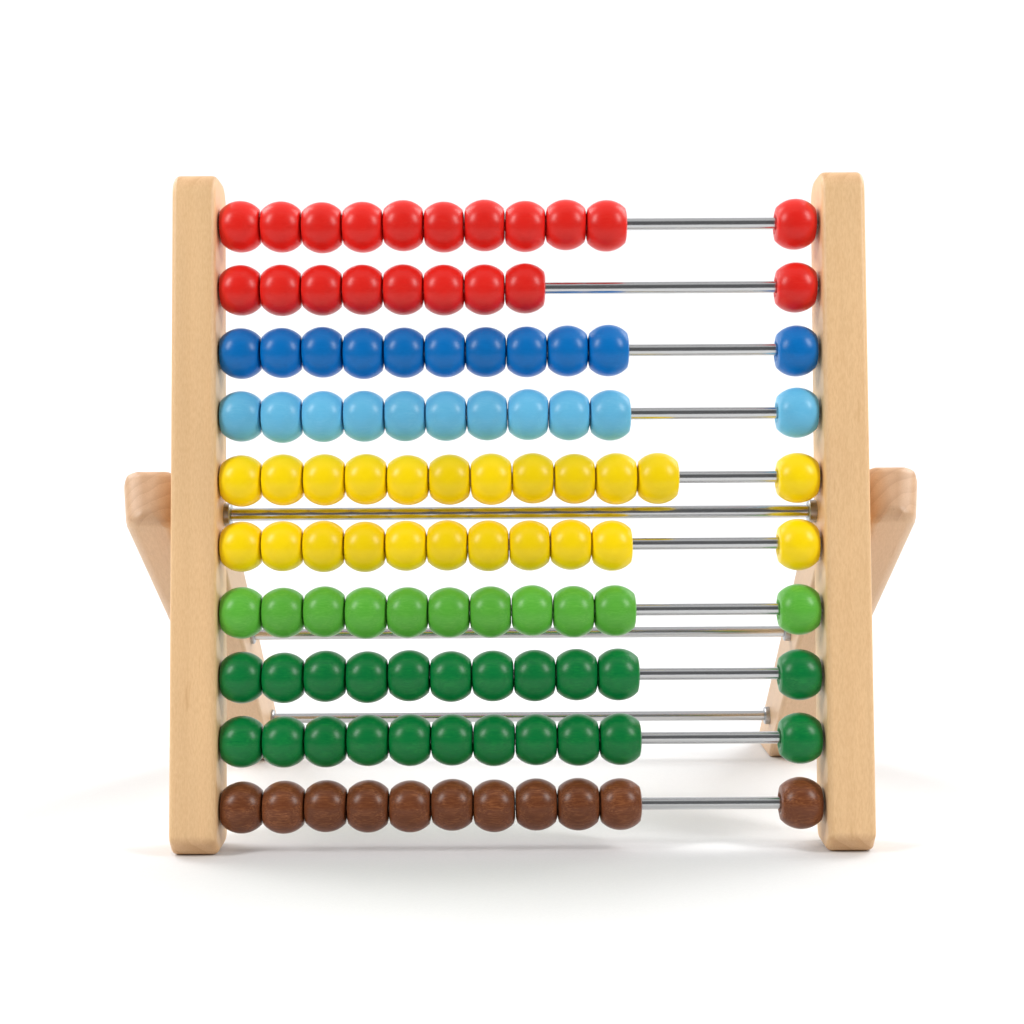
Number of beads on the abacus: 109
